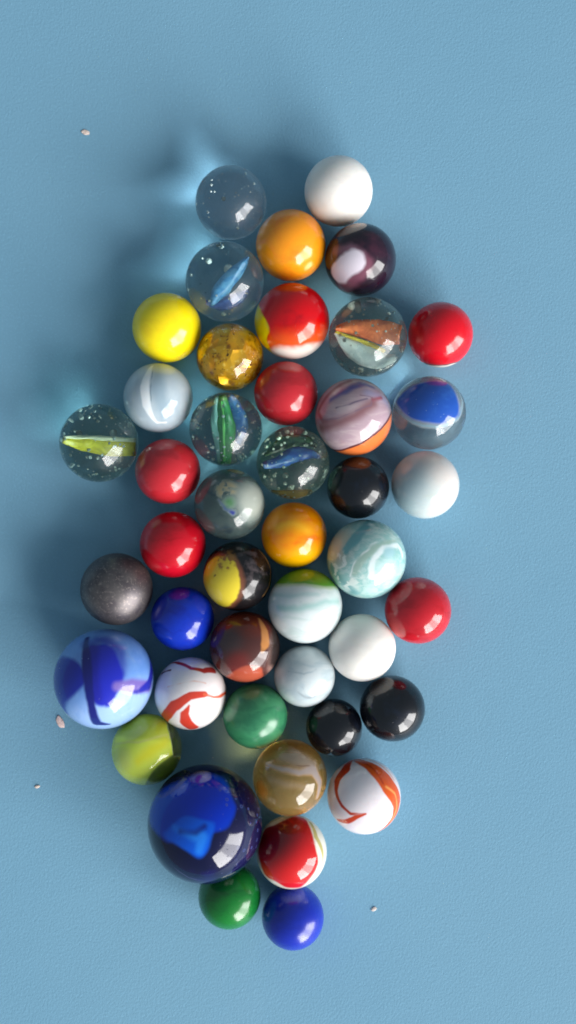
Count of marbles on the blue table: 44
